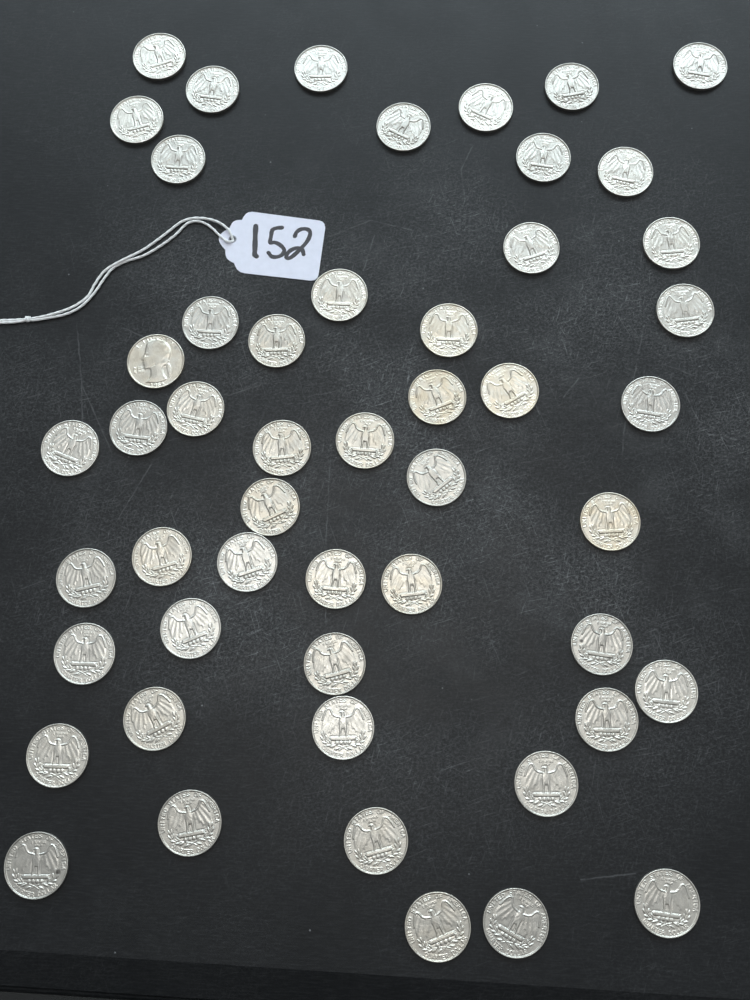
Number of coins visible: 51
